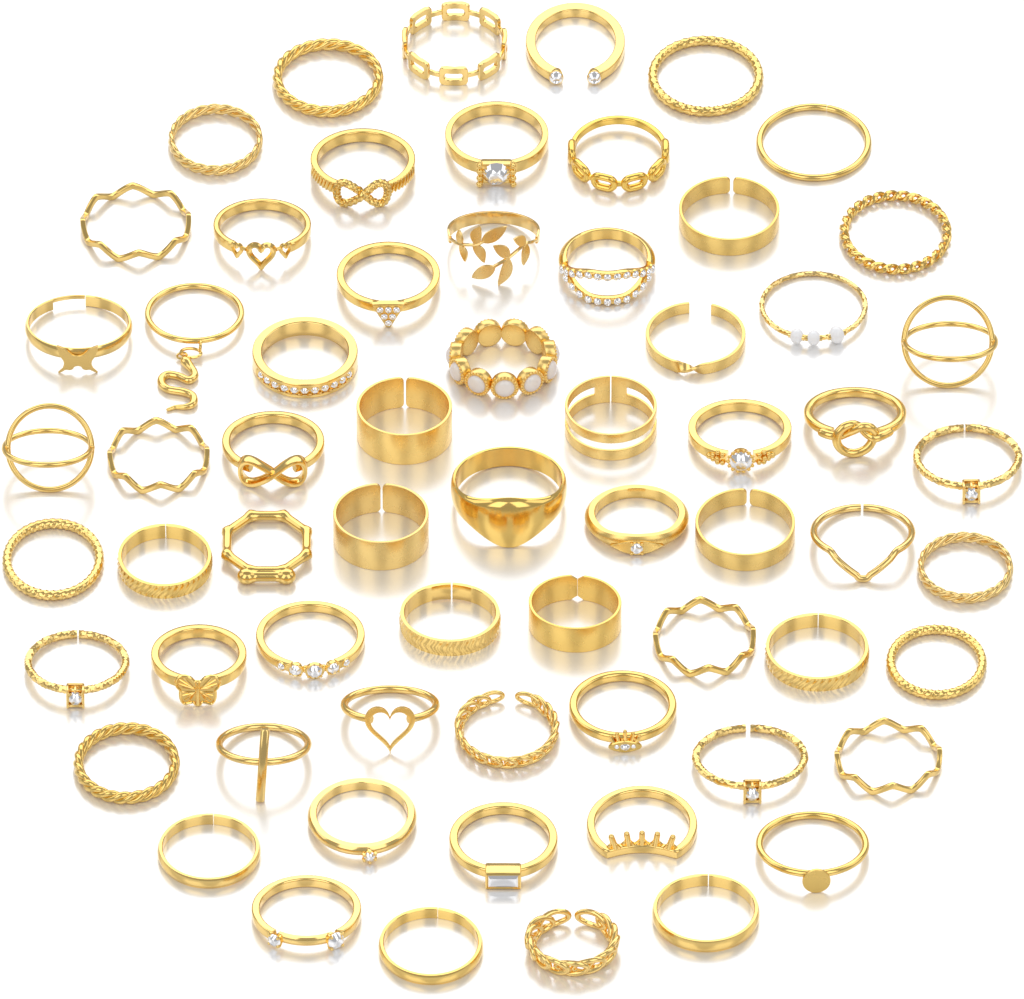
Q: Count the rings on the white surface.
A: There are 64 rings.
